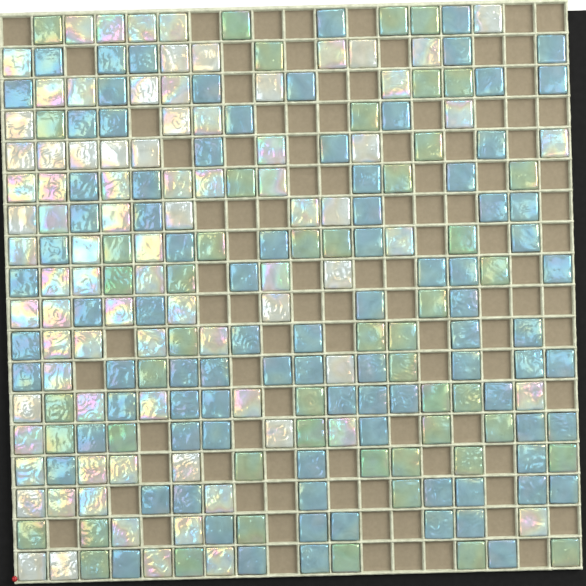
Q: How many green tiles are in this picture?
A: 50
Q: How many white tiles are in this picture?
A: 84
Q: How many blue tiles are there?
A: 90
